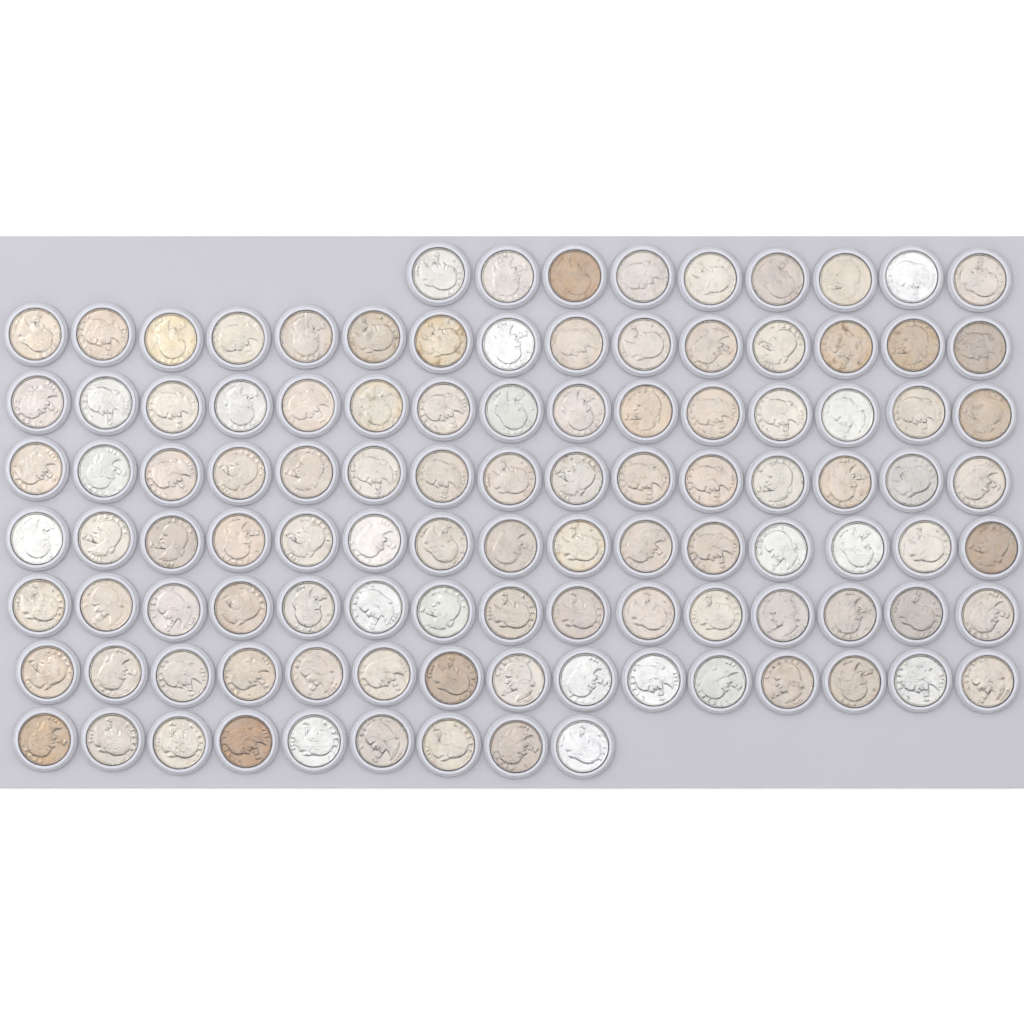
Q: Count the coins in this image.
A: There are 108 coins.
